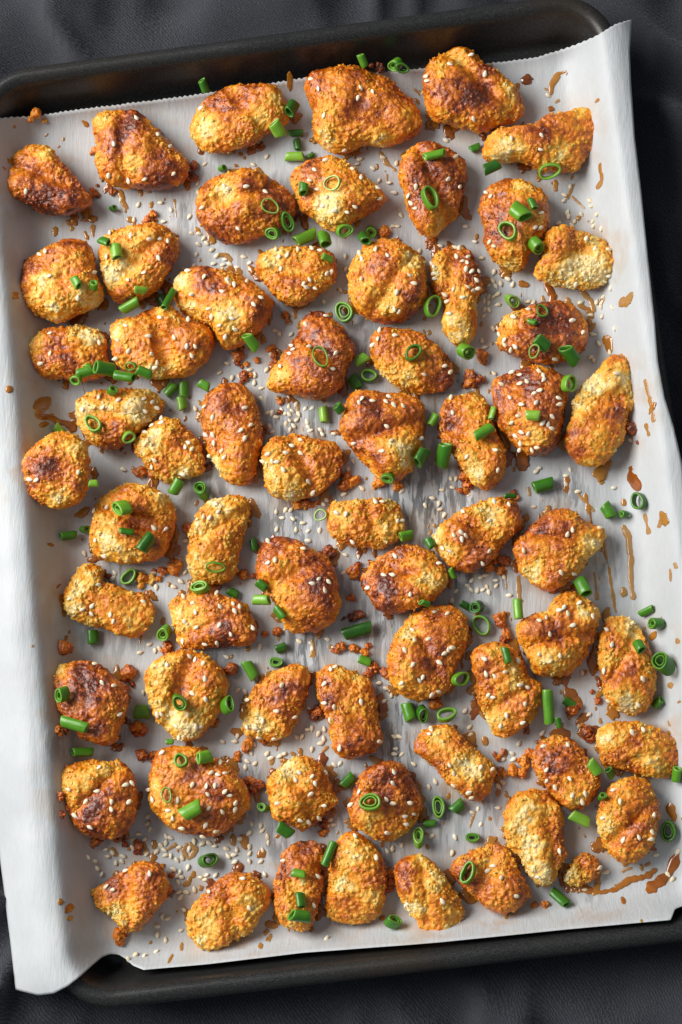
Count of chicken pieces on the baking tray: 64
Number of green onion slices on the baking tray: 165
